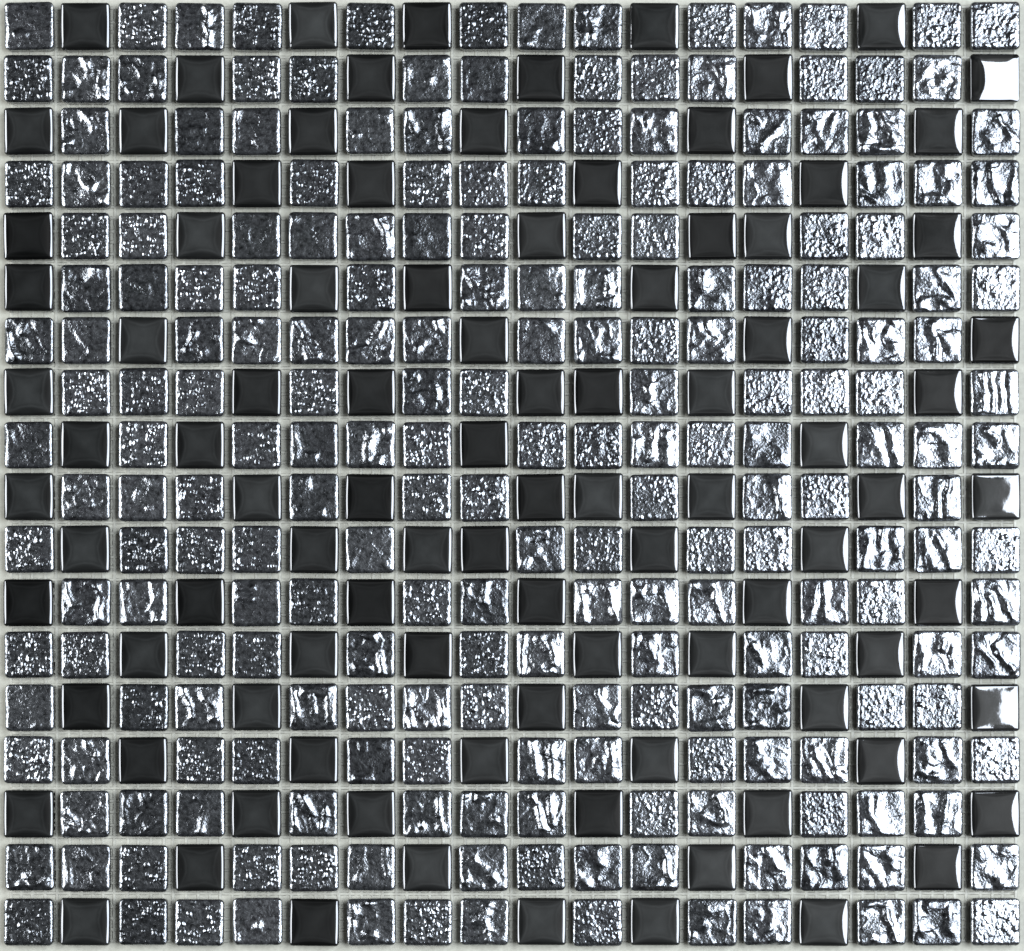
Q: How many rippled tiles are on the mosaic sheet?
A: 127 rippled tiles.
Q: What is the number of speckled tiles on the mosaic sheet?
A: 100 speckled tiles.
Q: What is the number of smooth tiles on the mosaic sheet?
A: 97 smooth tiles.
